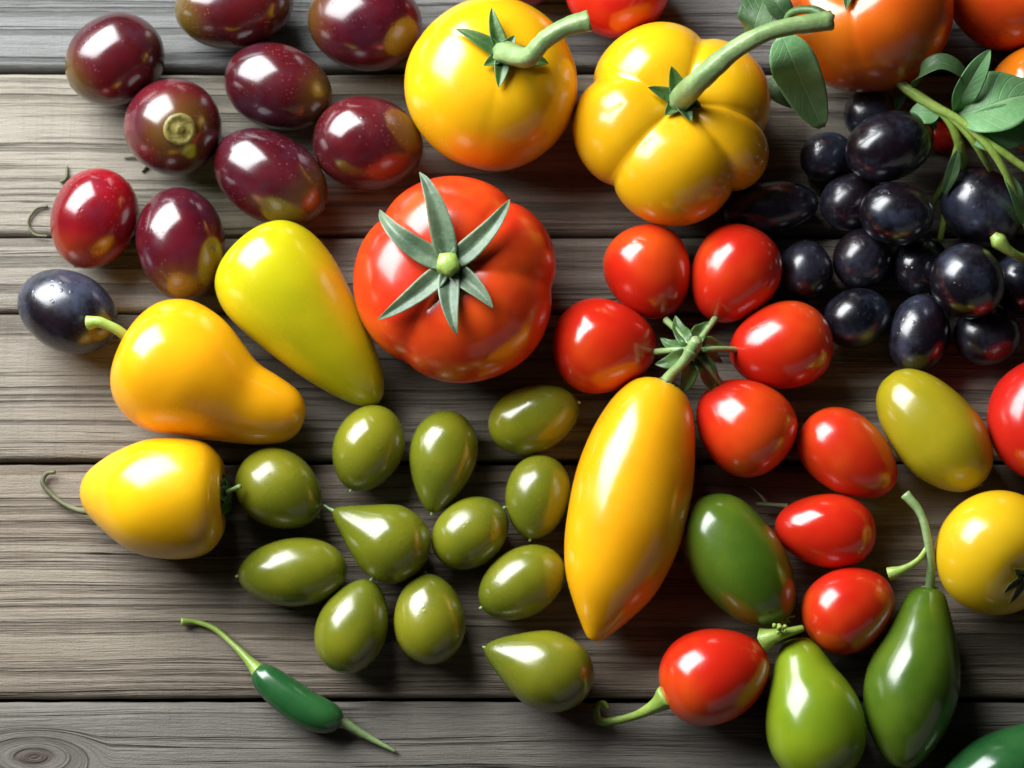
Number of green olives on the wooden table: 12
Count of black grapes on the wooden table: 16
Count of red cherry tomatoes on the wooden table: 9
